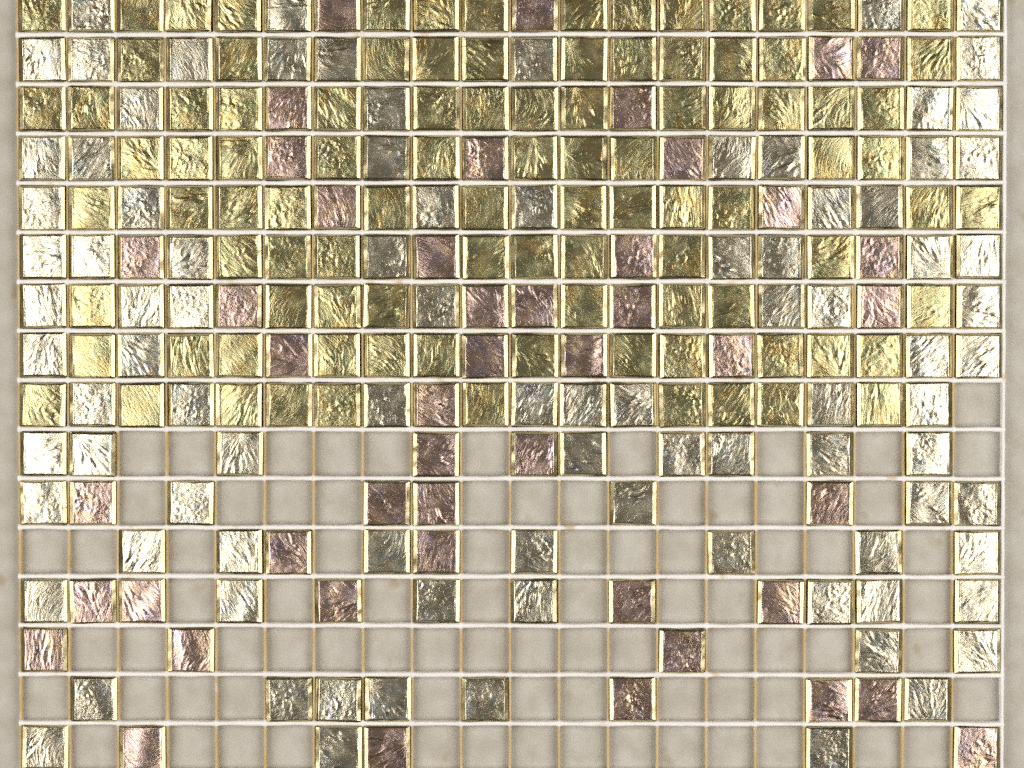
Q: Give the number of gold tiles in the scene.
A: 99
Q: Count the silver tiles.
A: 93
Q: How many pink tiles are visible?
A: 47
